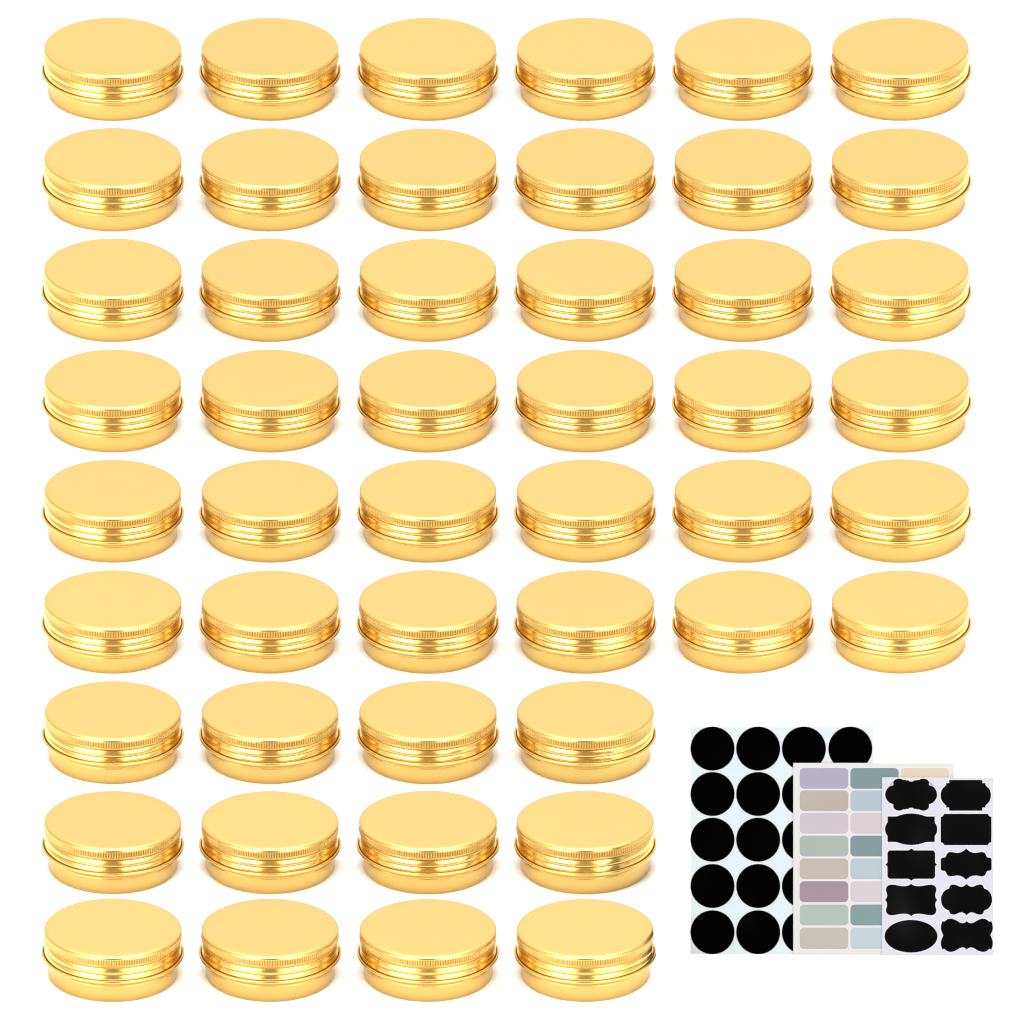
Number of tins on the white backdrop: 48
